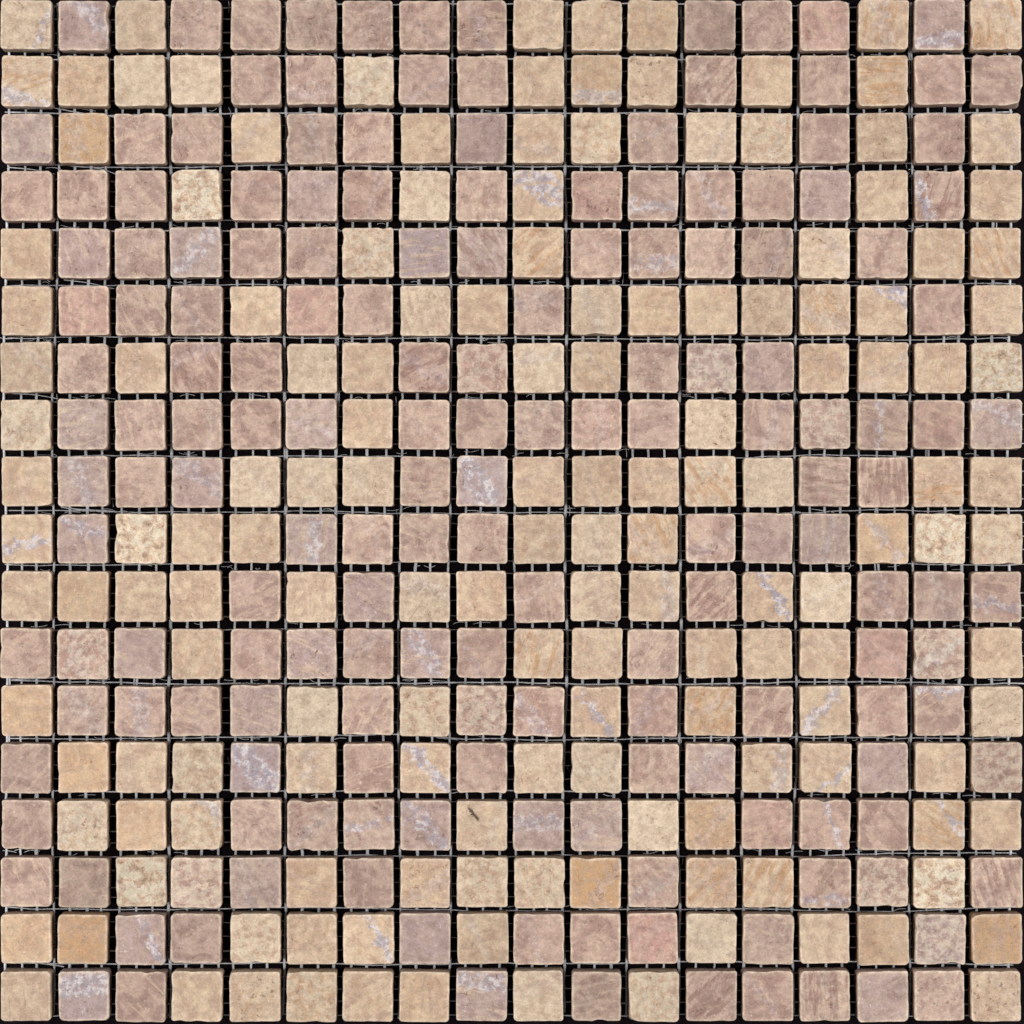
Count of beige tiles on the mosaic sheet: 153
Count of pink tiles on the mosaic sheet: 171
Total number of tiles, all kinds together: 324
